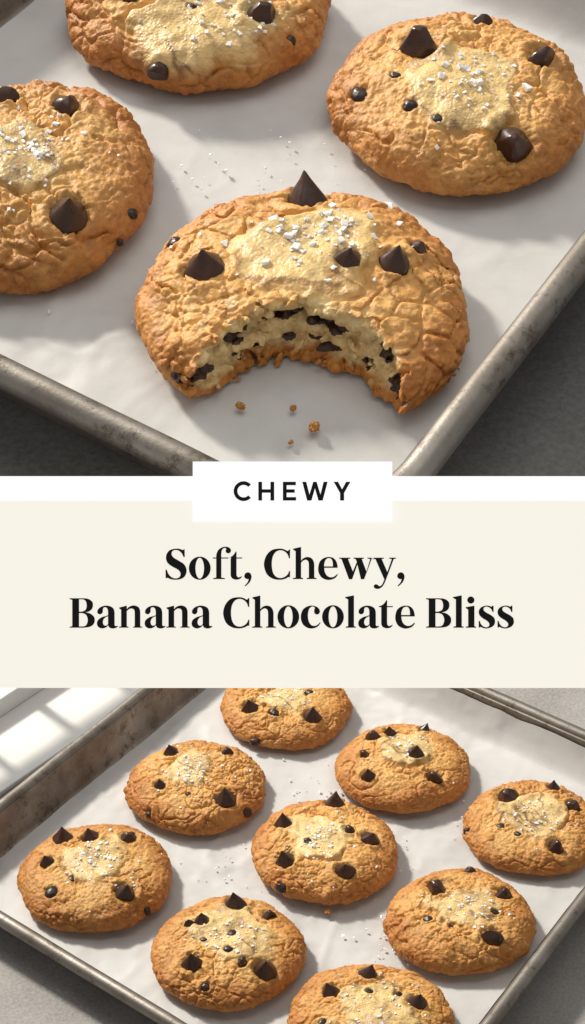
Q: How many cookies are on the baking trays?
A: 13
